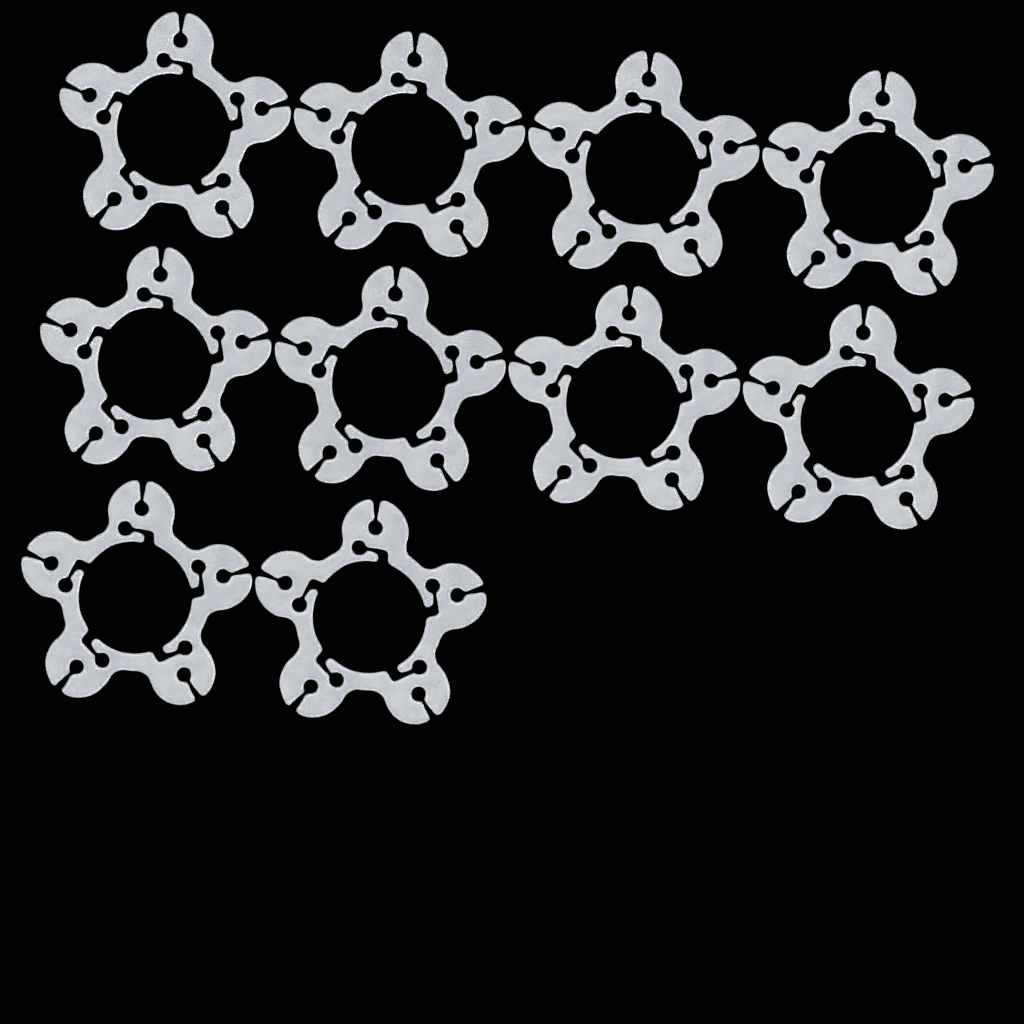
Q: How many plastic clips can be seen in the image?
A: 10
